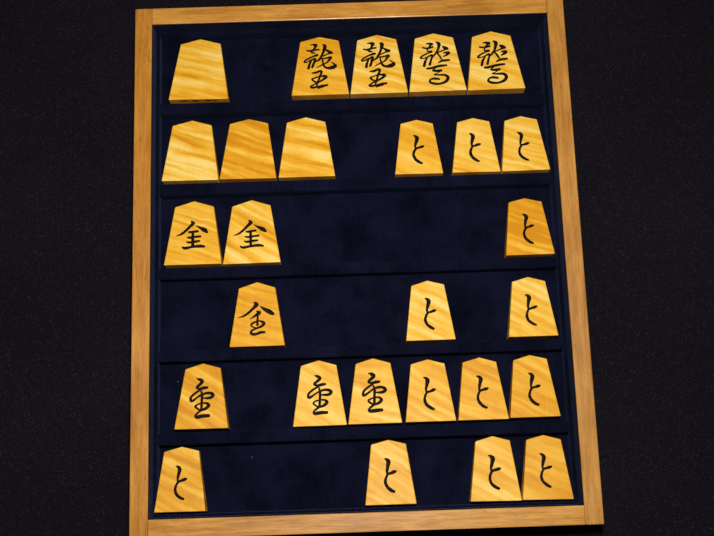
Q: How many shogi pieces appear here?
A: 27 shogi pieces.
